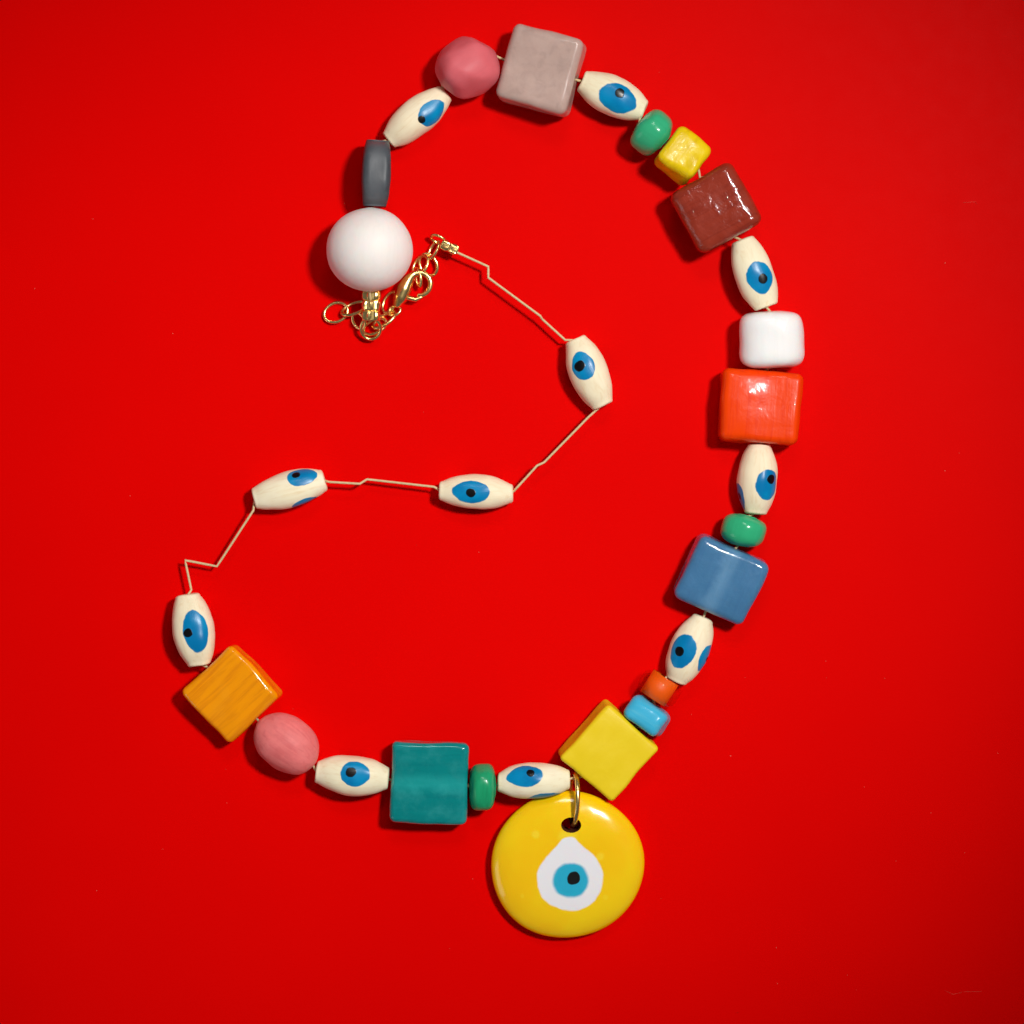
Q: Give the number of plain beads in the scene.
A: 18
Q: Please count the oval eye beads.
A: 11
